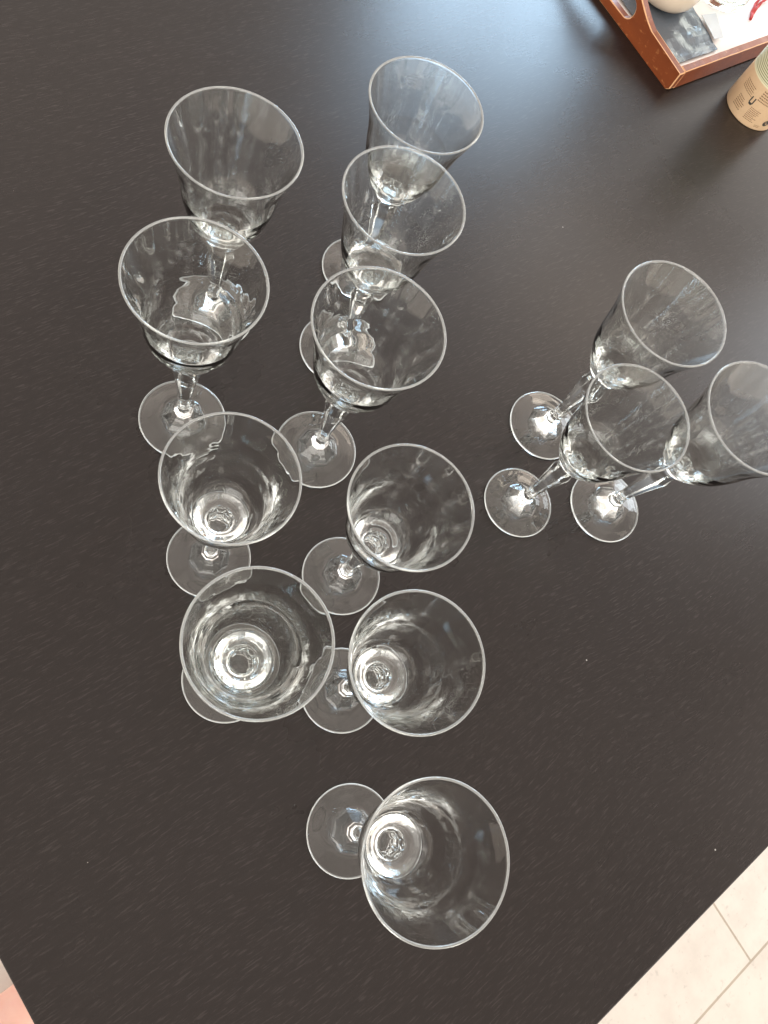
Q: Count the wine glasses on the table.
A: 13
